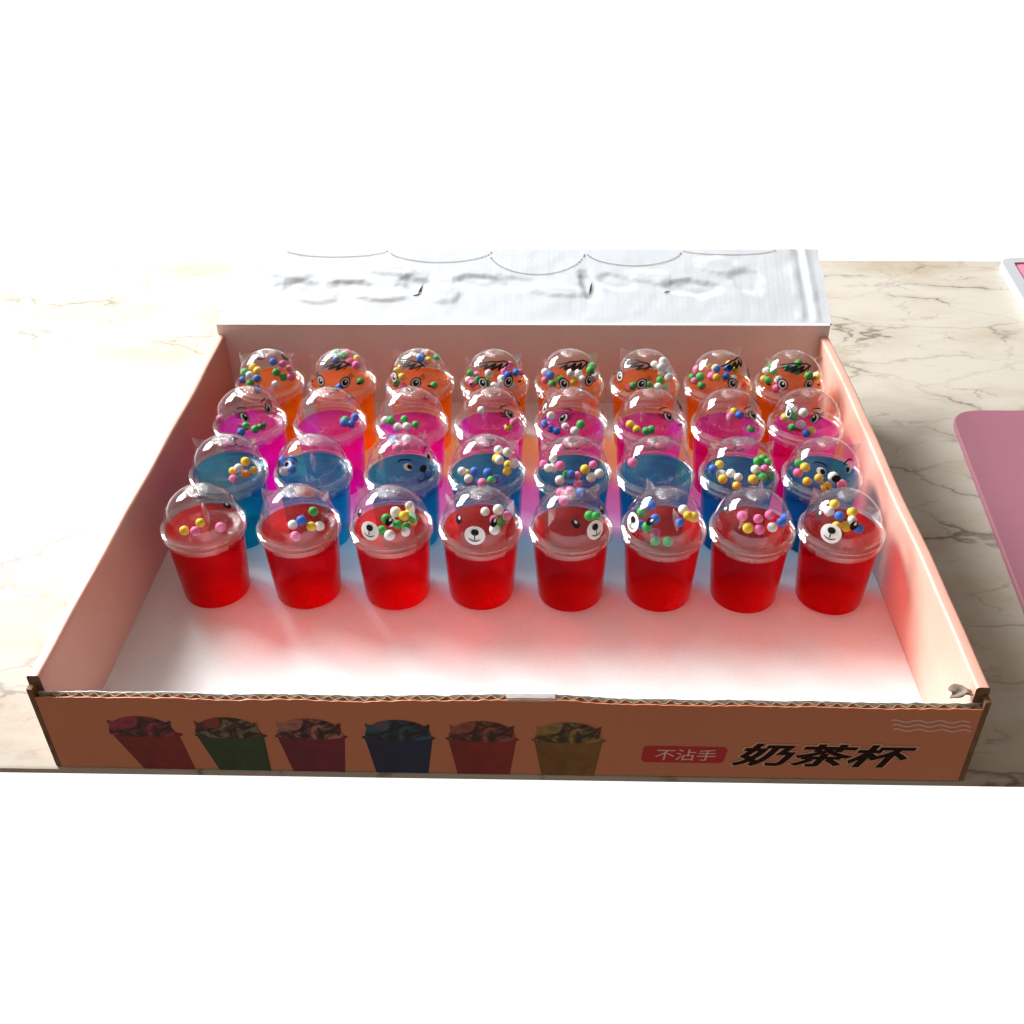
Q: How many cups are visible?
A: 32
